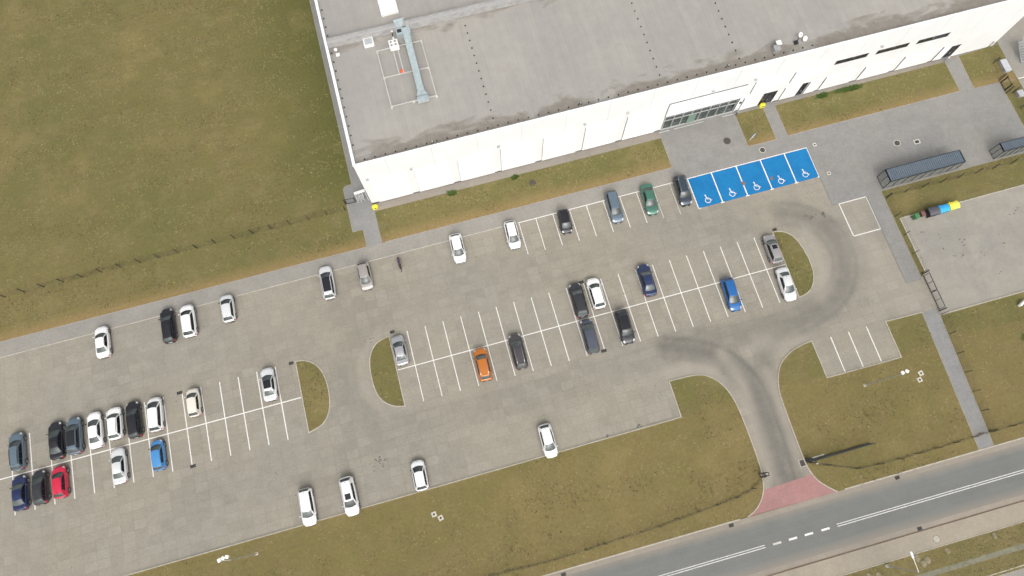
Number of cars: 41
